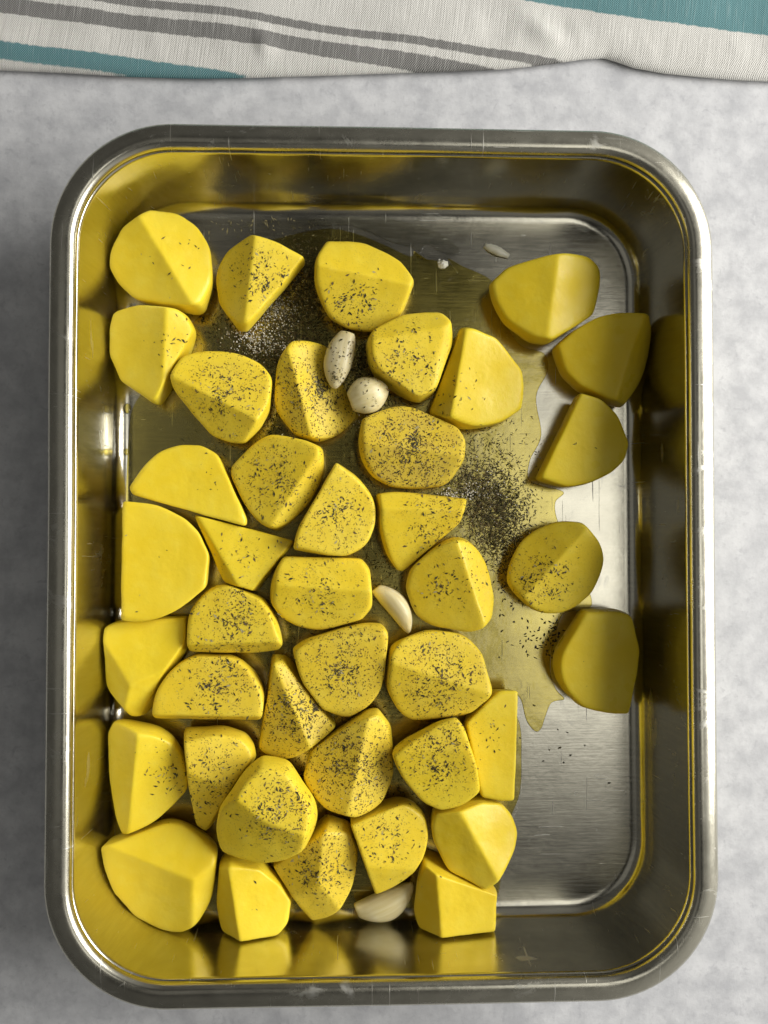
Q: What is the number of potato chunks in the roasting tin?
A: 40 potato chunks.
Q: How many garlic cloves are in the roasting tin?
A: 4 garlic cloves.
